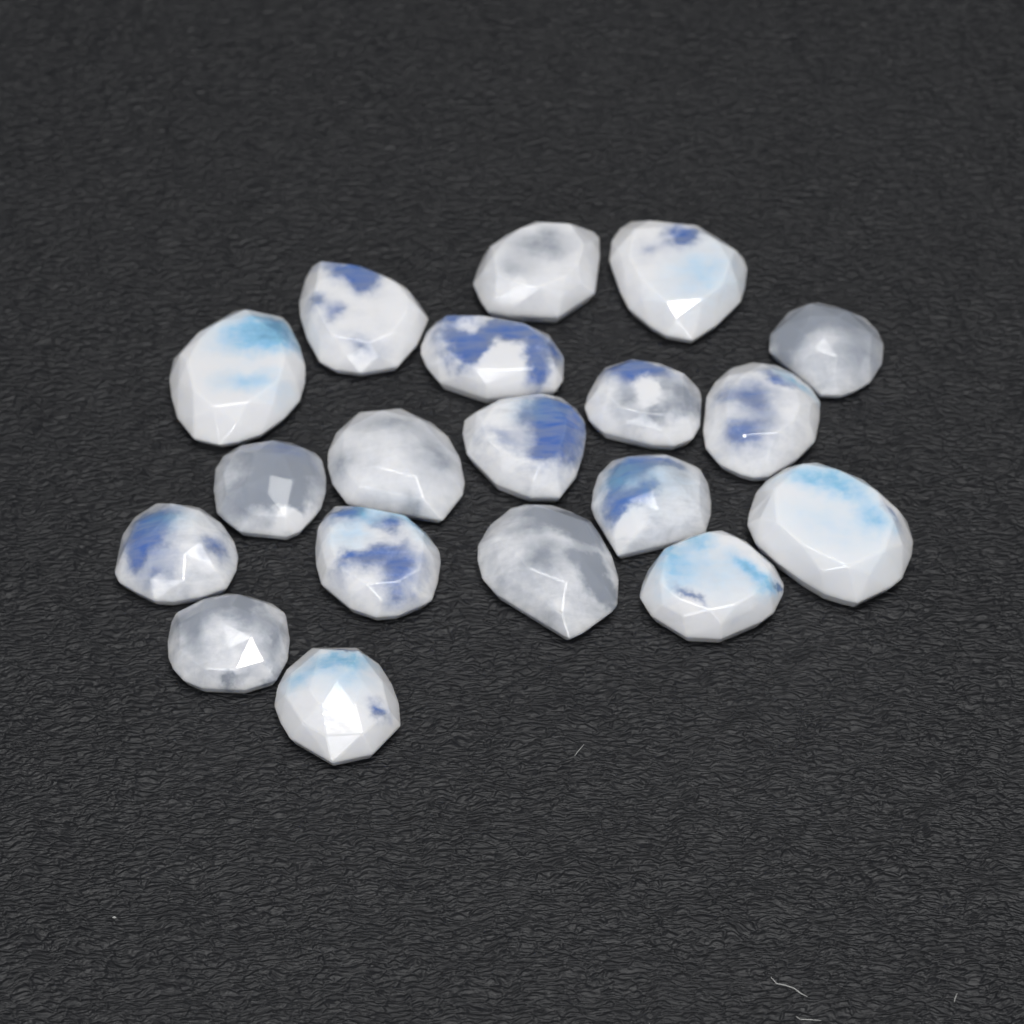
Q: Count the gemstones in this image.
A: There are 19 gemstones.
